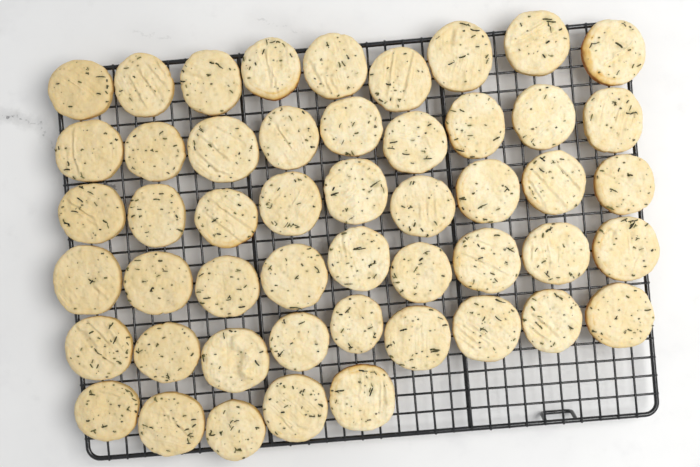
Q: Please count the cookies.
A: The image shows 50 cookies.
